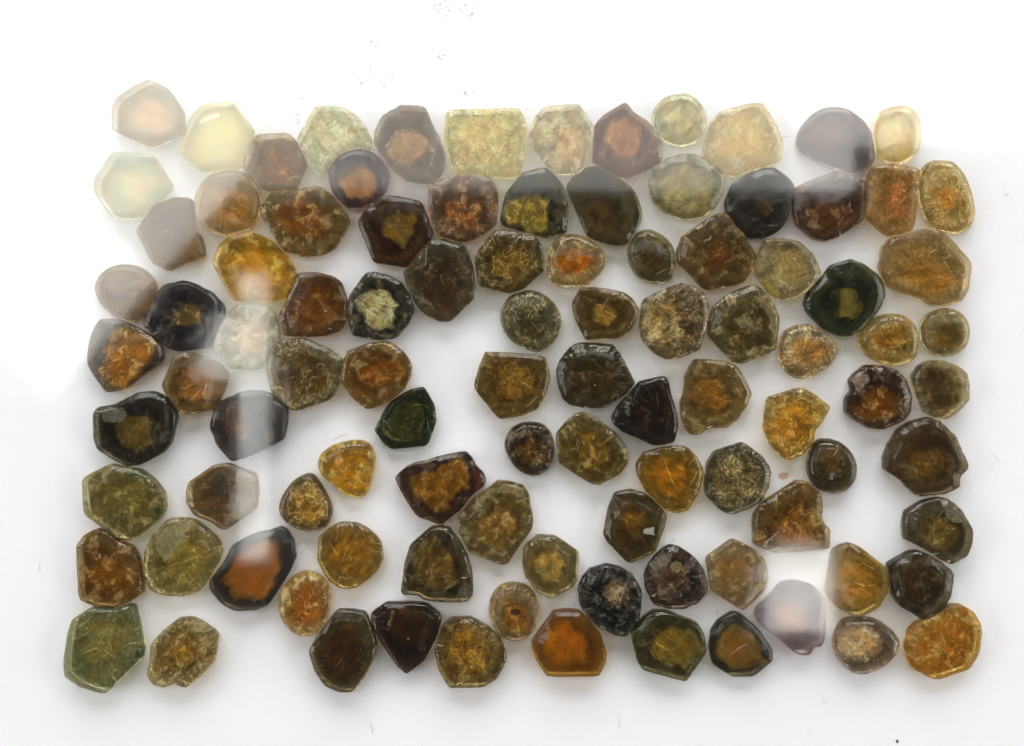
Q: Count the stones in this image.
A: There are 100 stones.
